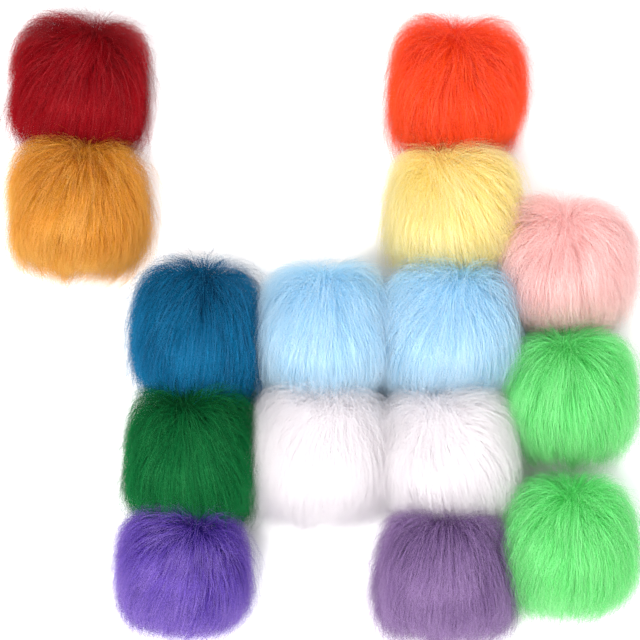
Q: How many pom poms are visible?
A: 15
